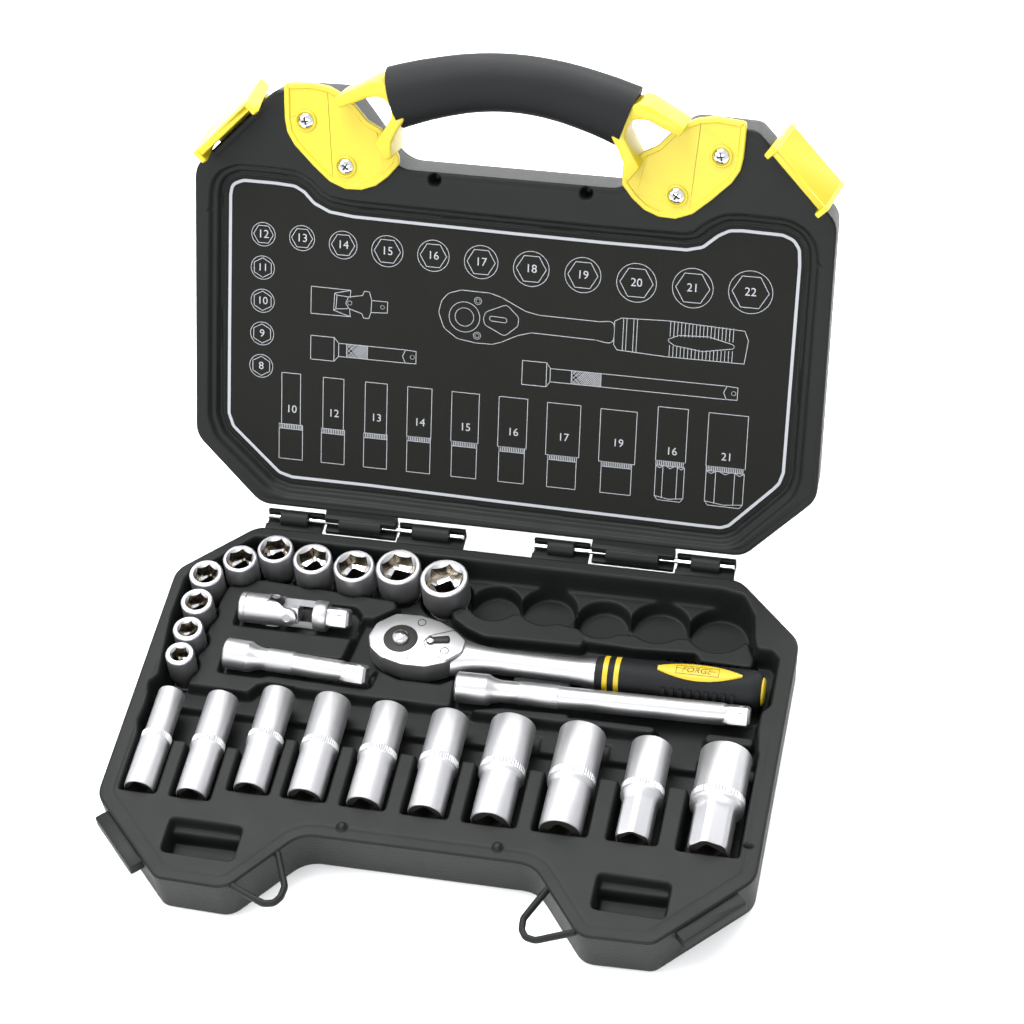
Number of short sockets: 10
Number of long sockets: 10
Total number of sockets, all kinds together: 20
